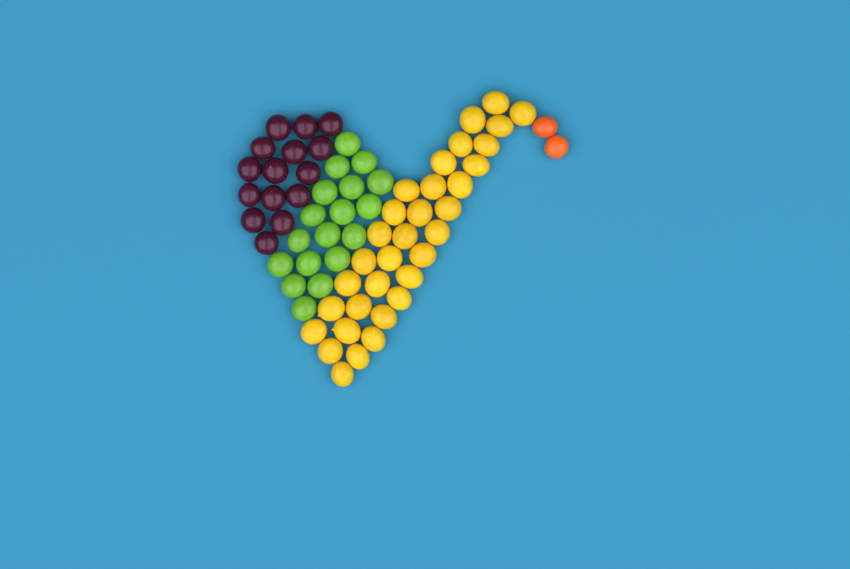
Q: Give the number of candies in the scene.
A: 68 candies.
